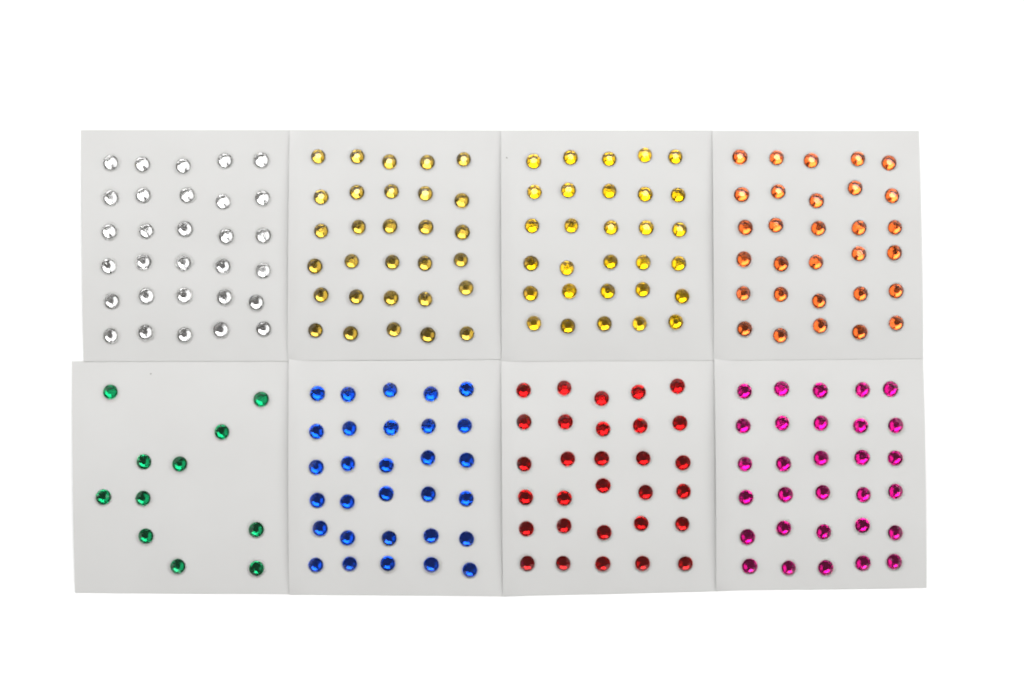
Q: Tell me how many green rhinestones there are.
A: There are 11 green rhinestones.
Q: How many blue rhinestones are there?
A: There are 30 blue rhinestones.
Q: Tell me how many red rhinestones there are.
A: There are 30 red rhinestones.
